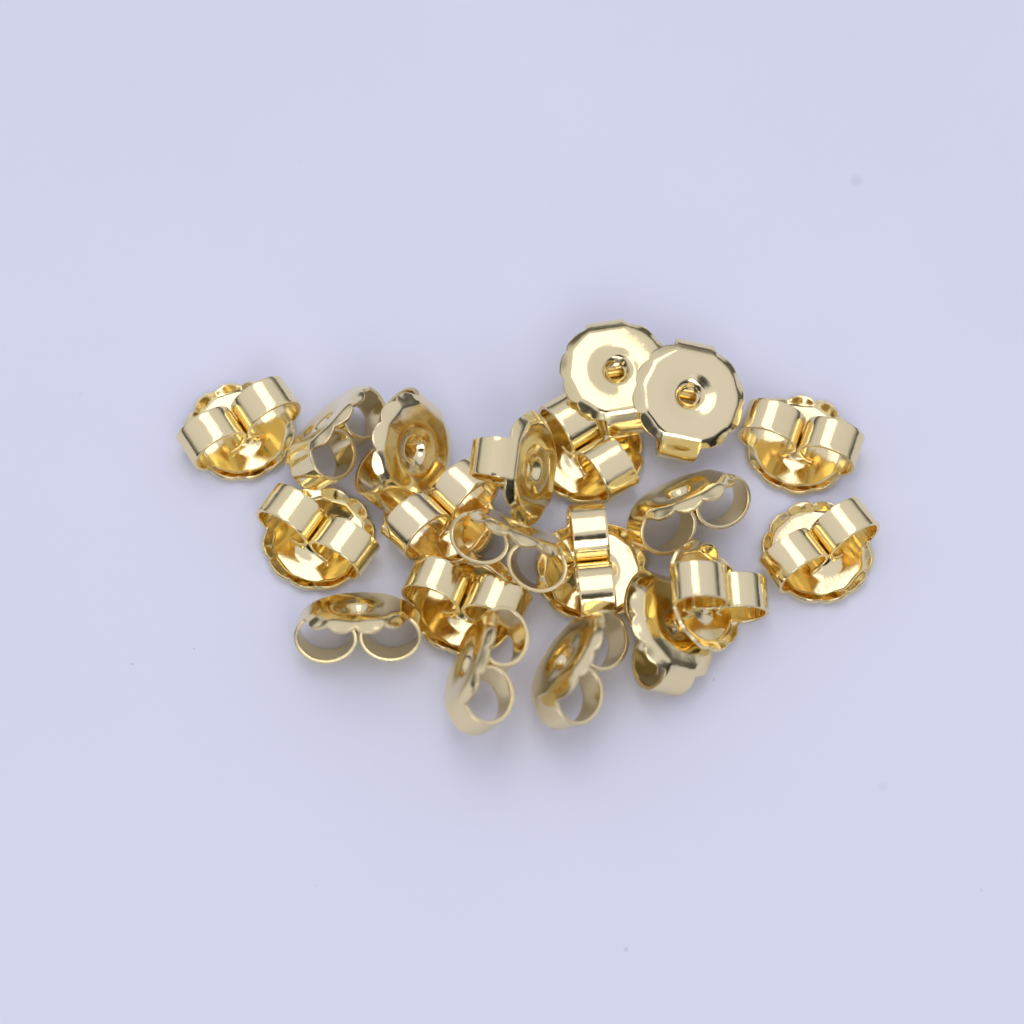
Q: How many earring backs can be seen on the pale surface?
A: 20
